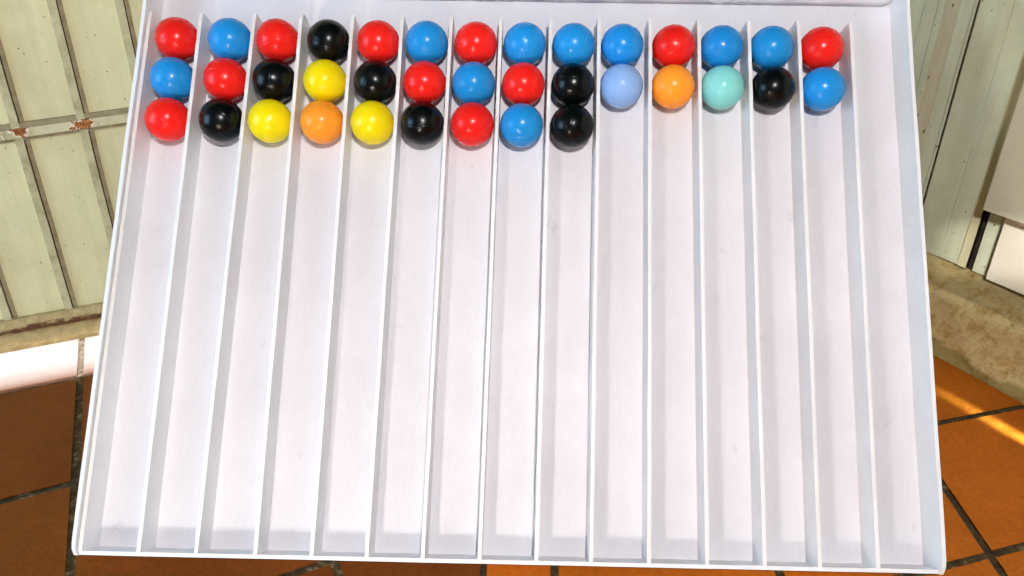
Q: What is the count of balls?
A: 37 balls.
